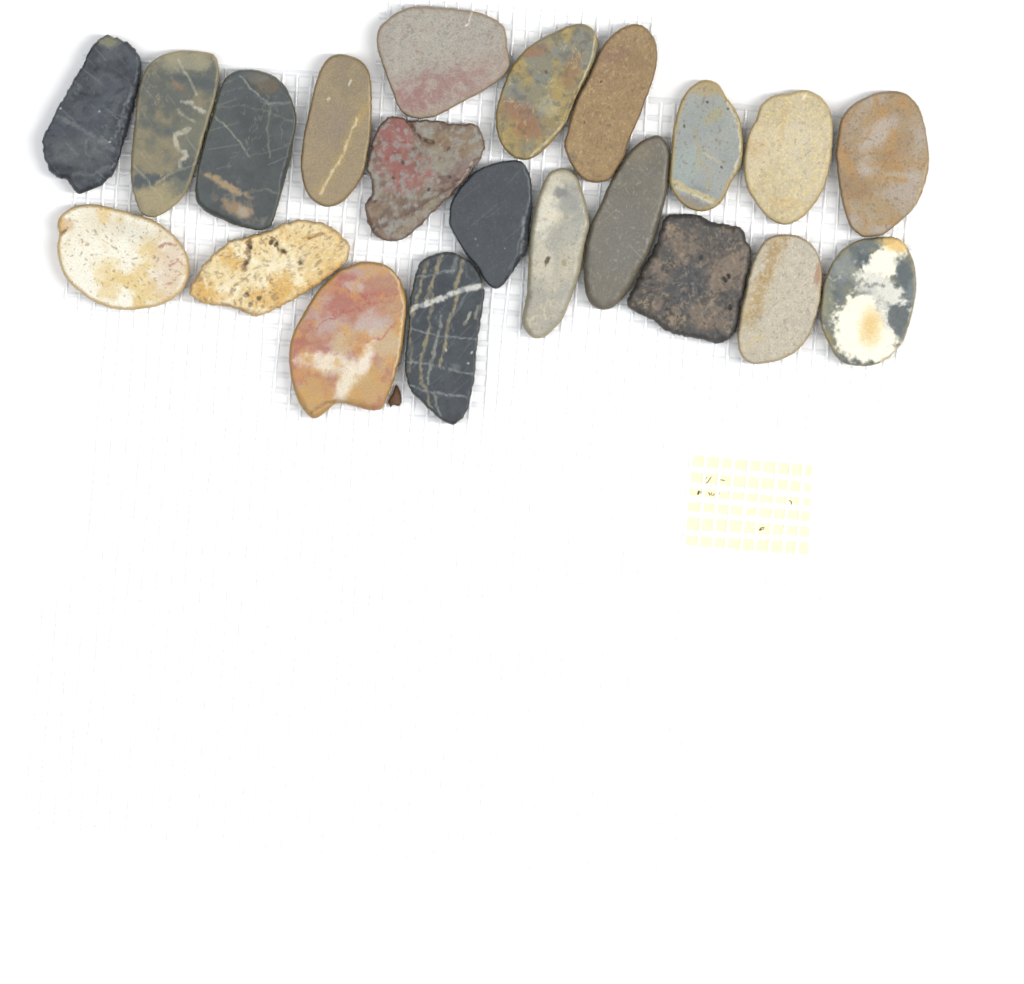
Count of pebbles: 21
